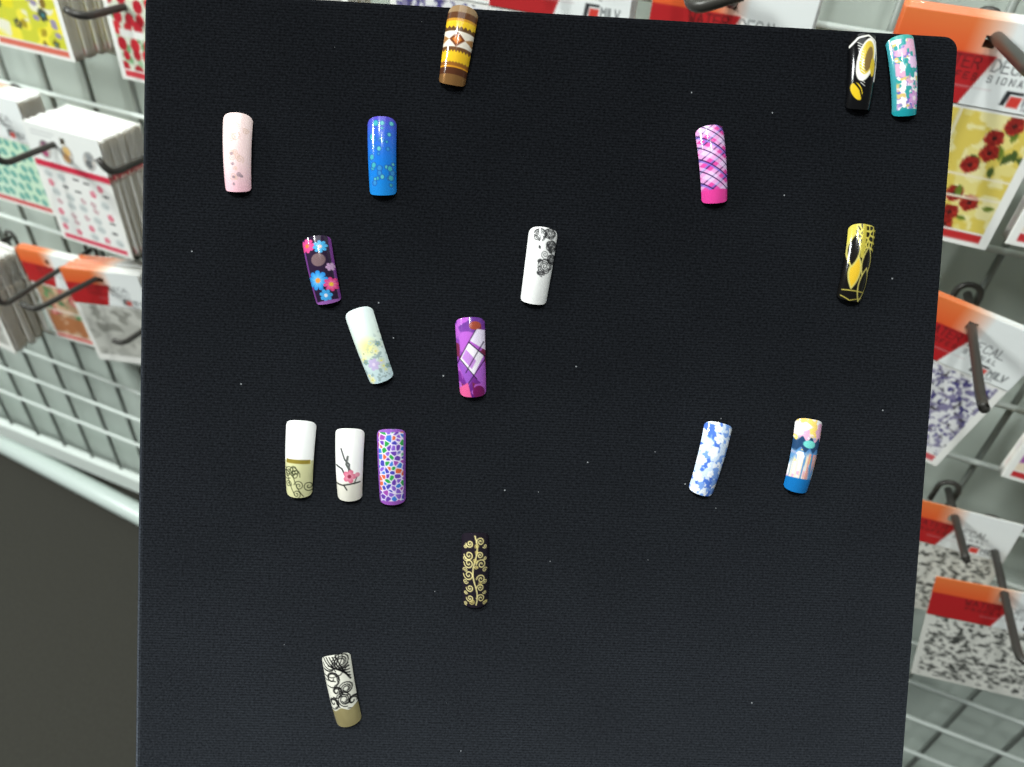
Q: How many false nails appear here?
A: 18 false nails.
